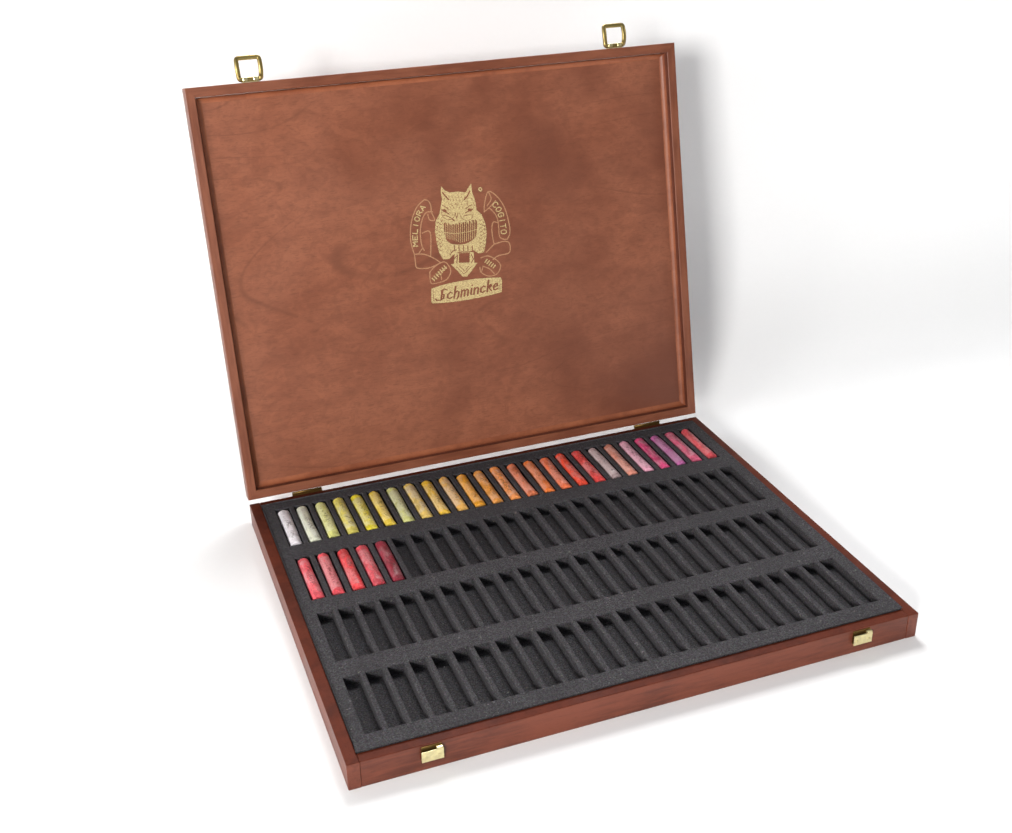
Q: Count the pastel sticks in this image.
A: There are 30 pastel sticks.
